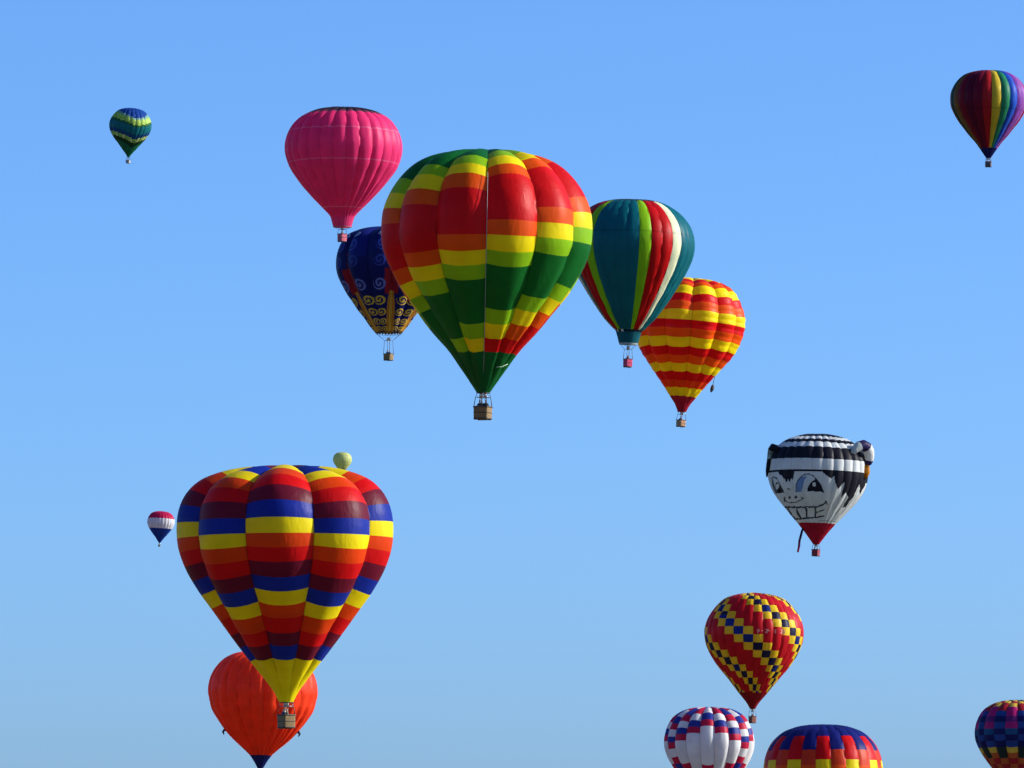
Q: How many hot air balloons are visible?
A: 16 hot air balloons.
